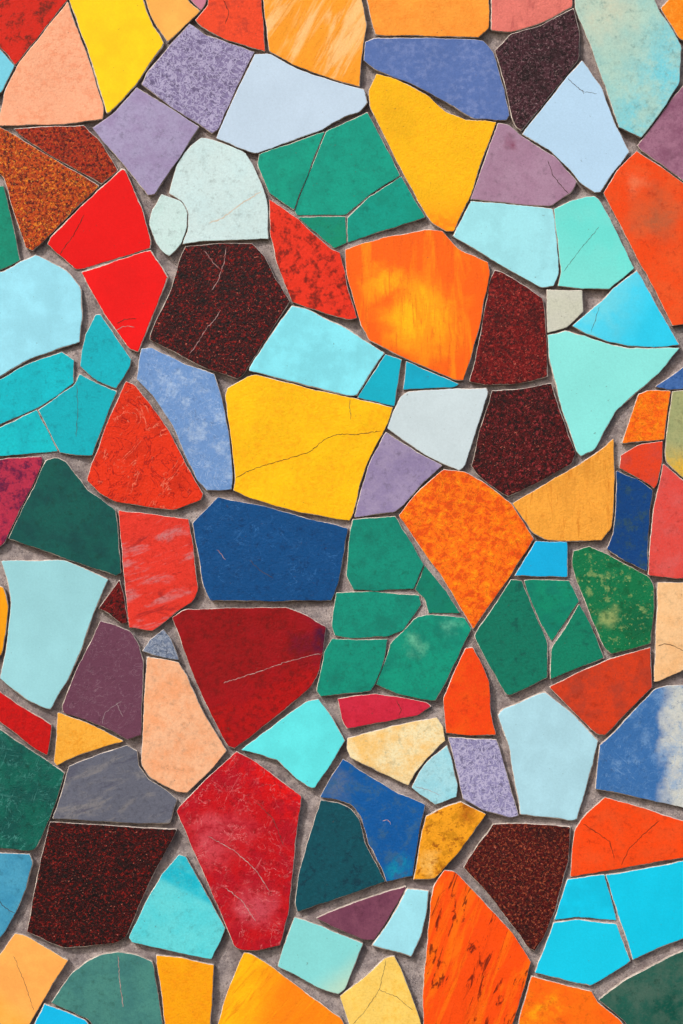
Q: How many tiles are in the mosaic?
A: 123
